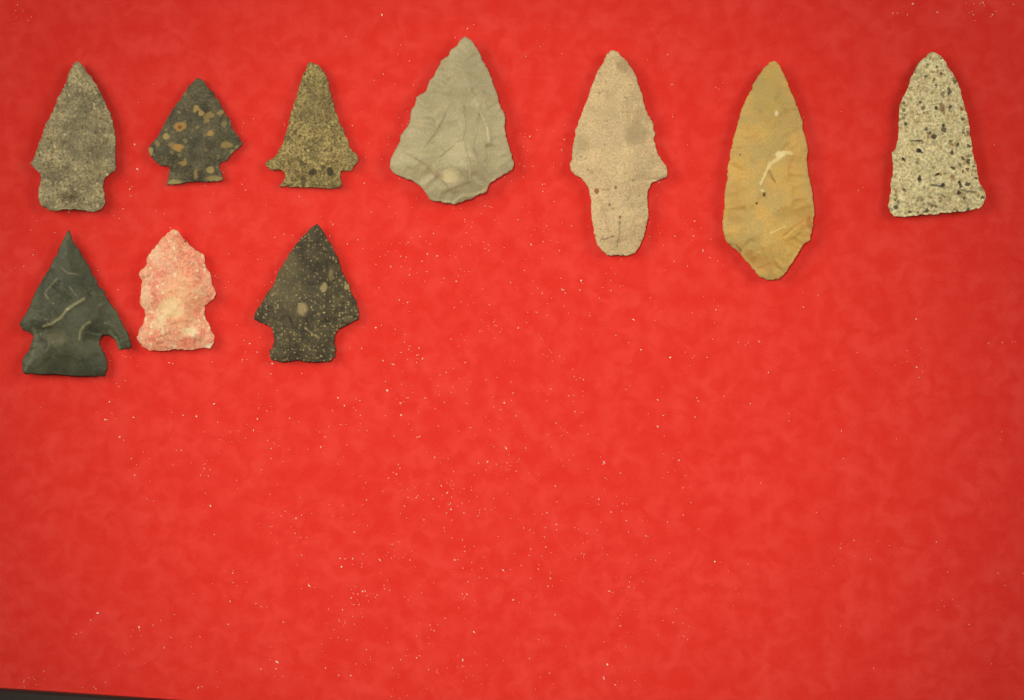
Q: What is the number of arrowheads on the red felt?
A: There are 10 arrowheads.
